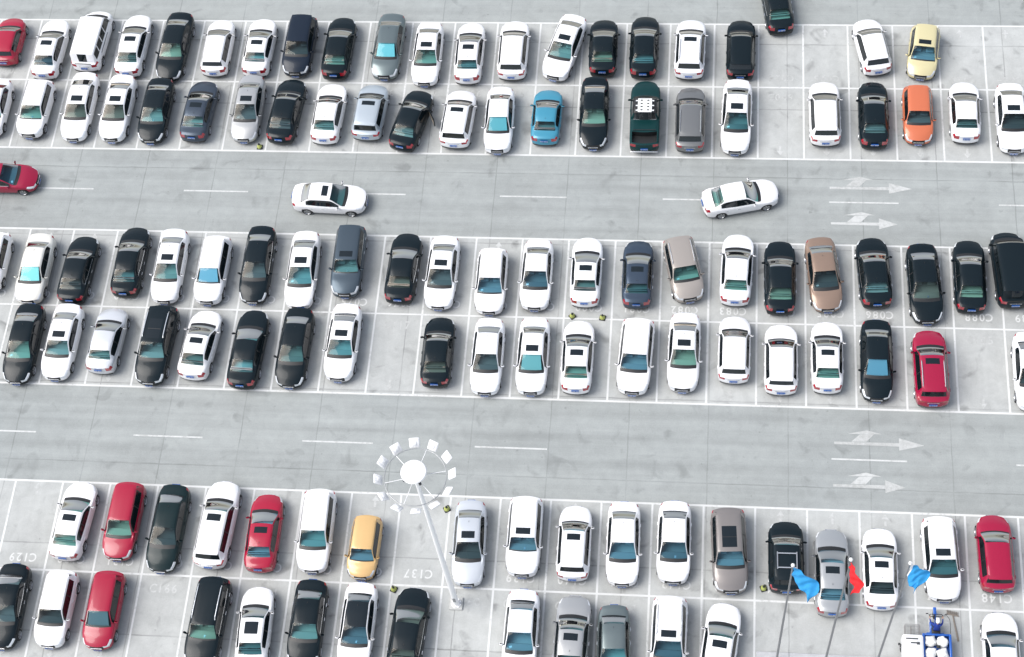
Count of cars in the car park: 122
